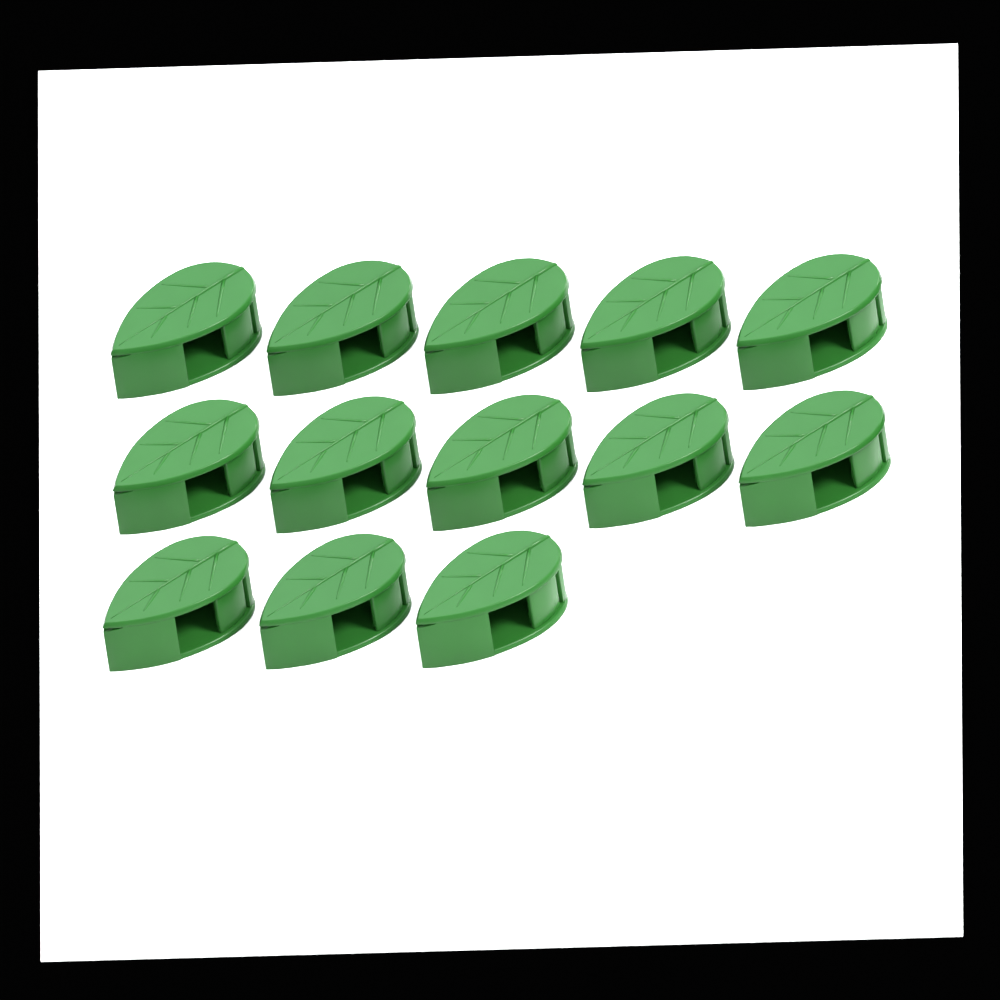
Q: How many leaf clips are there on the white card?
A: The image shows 13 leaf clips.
